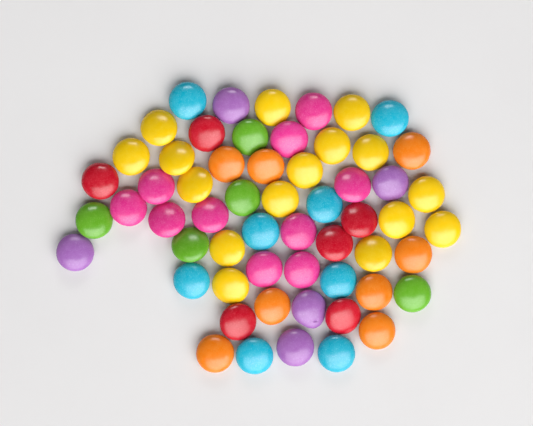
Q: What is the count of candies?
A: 58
